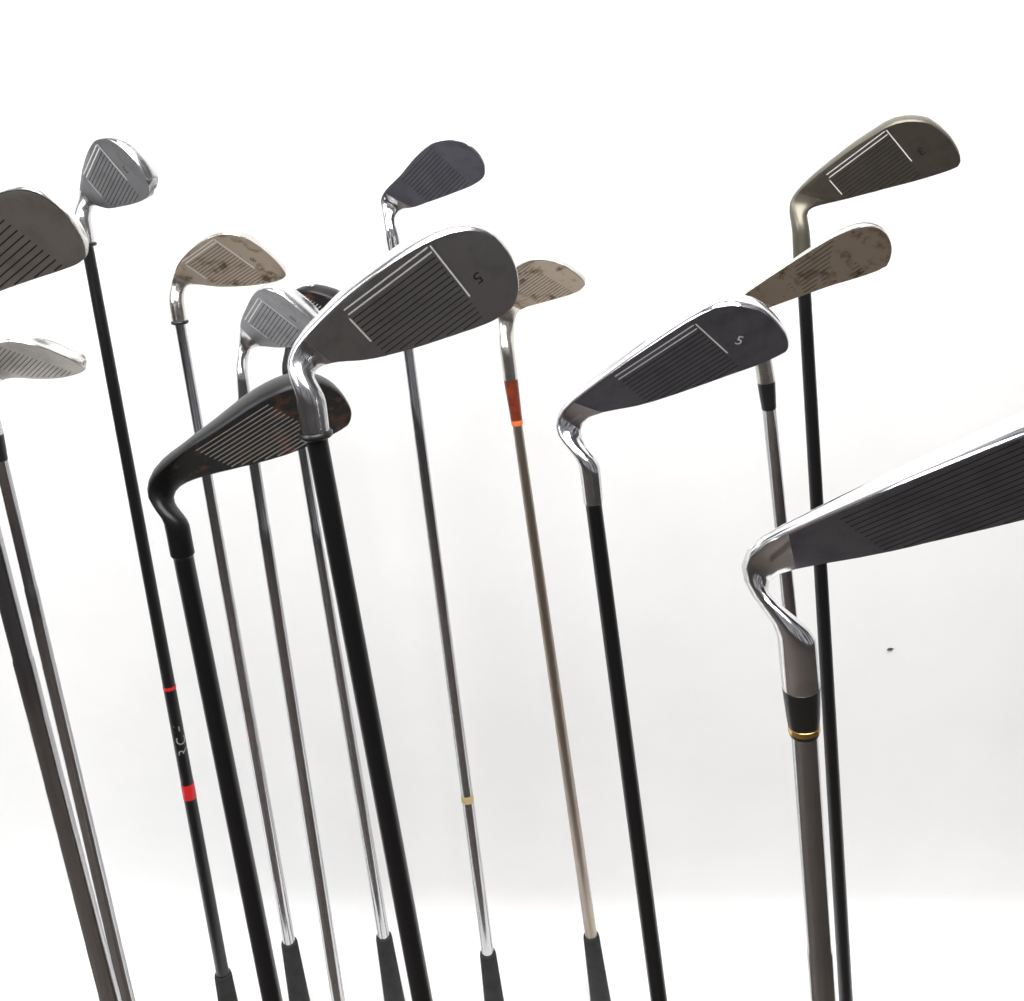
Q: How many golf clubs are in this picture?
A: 14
